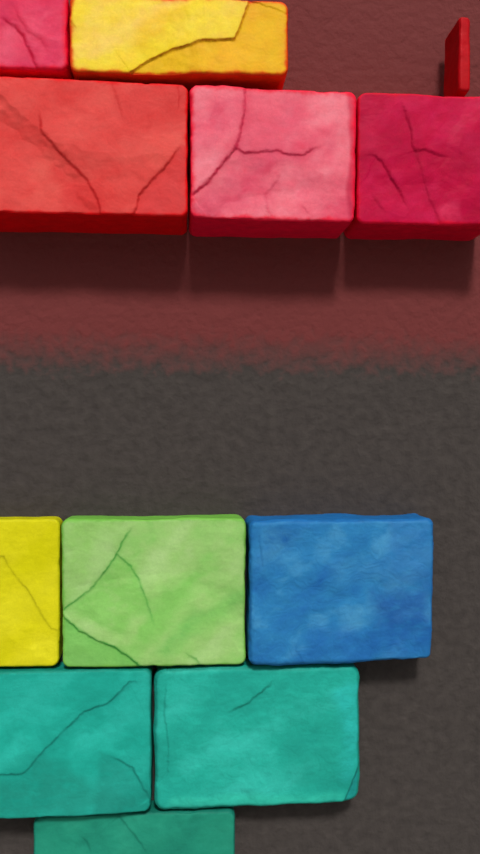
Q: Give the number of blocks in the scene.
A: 12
